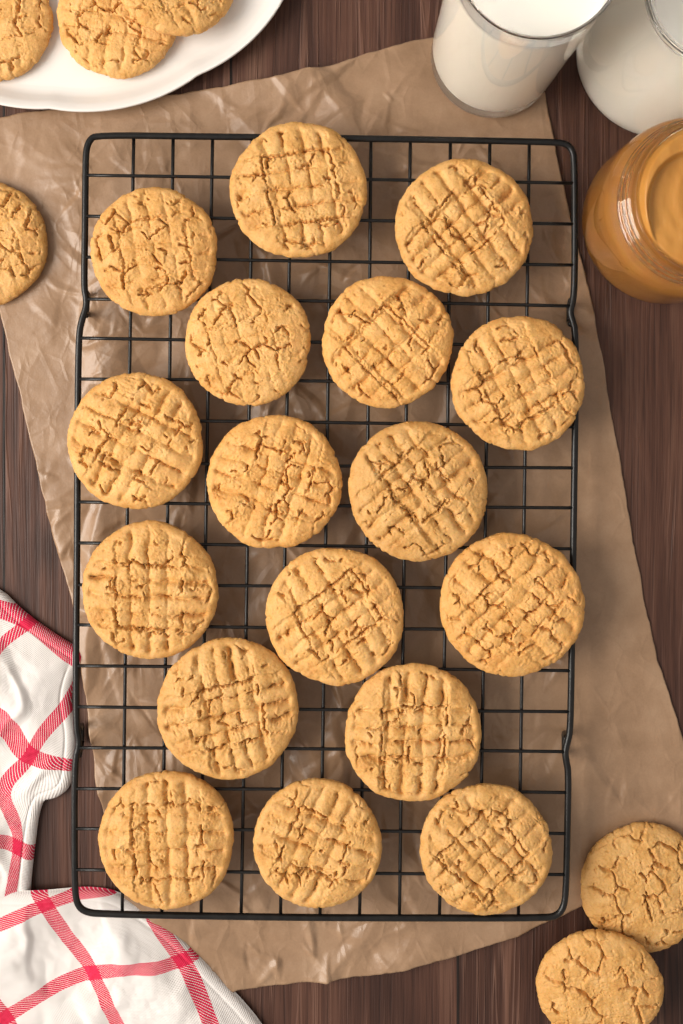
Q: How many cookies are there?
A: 23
